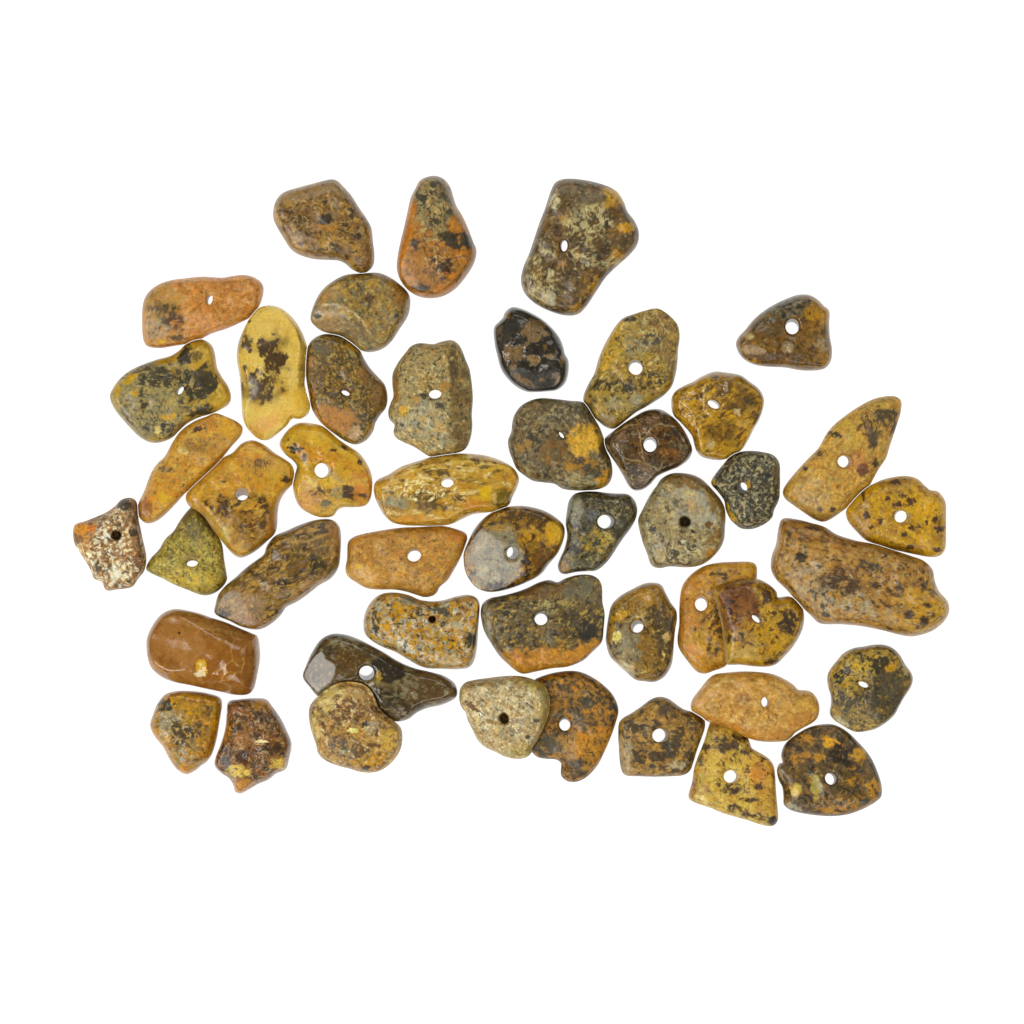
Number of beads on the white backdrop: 47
